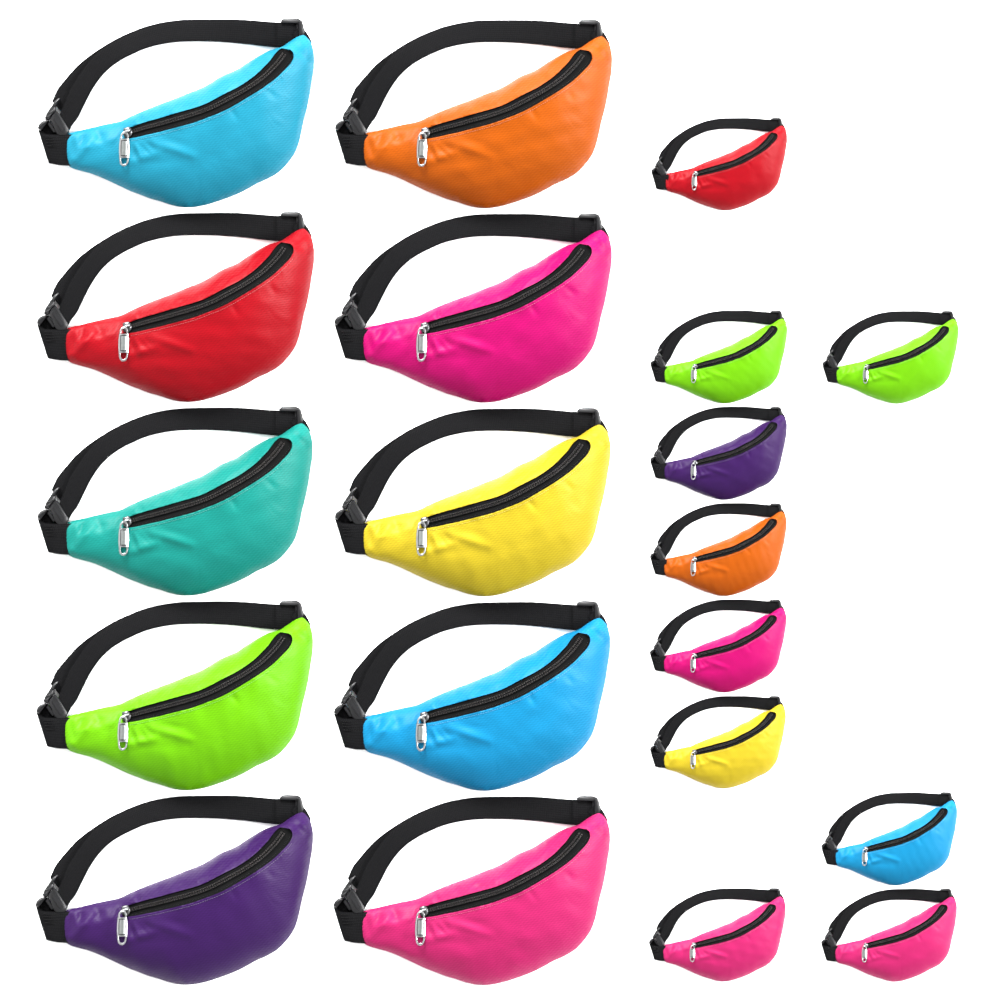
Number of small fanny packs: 10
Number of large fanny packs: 10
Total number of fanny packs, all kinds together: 20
